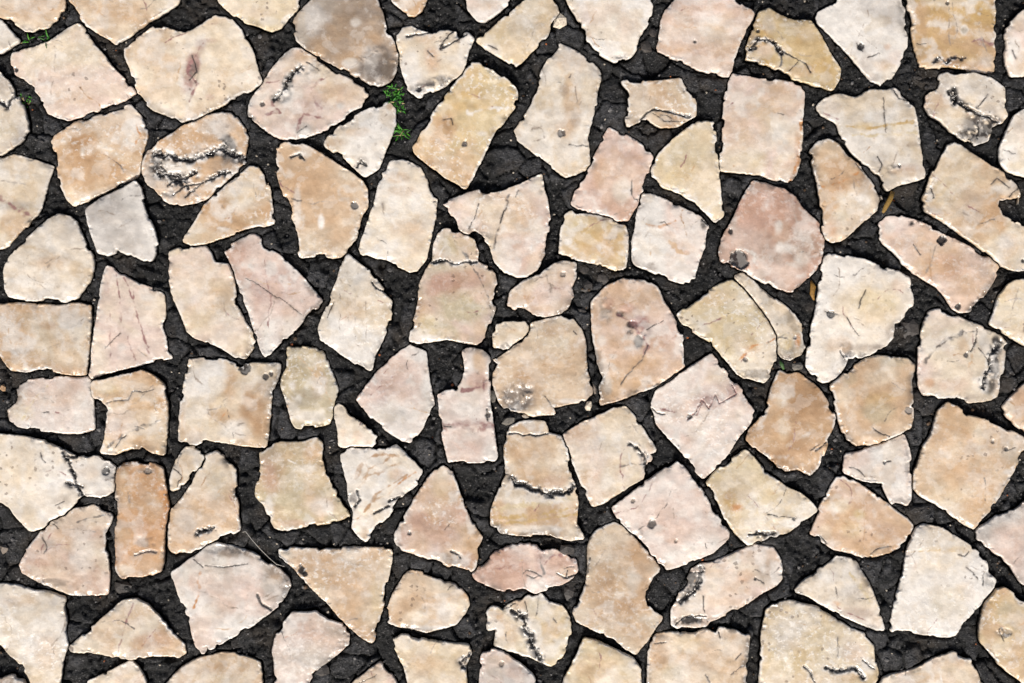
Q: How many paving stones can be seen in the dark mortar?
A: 109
